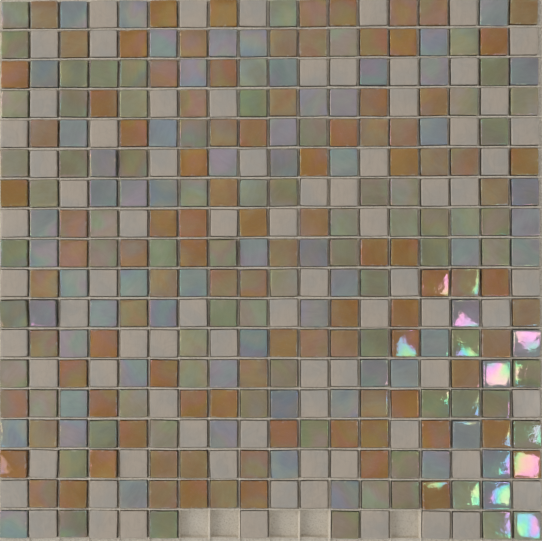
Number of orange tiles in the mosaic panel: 100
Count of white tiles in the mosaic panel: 80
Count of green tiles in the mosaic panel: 73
